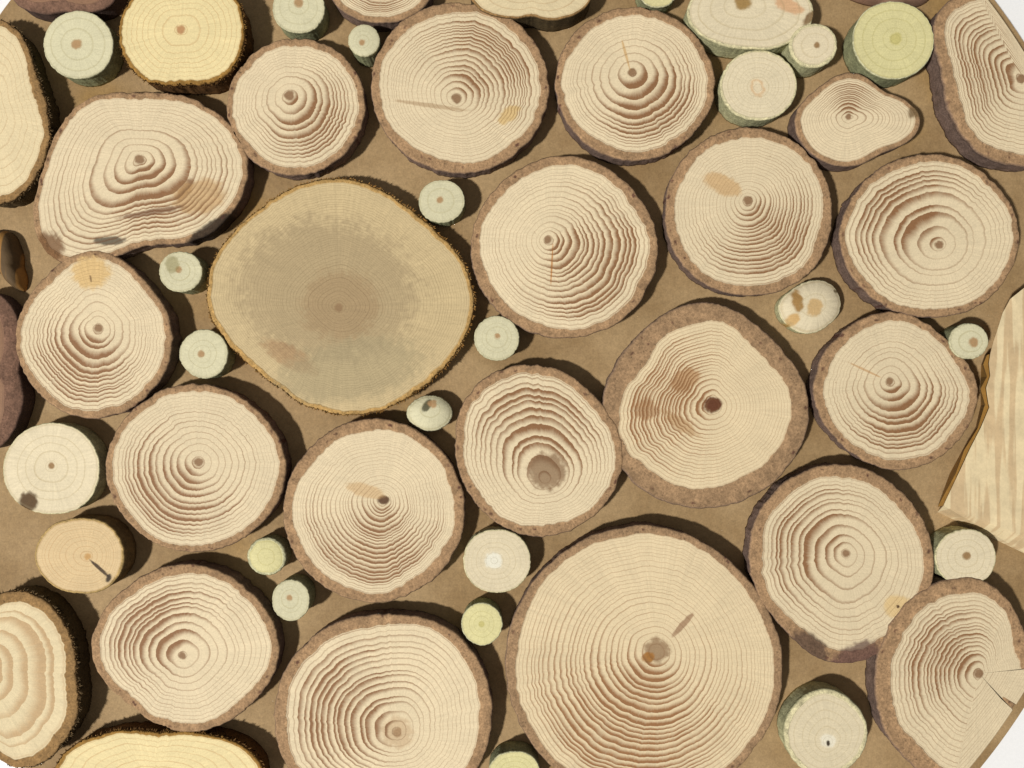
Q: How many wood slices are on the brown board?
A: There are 53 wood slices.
